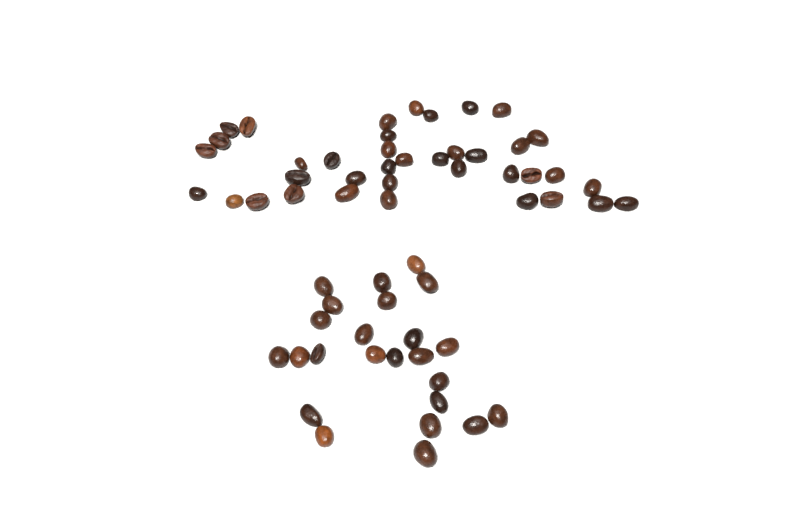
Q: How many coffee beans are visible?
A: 62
